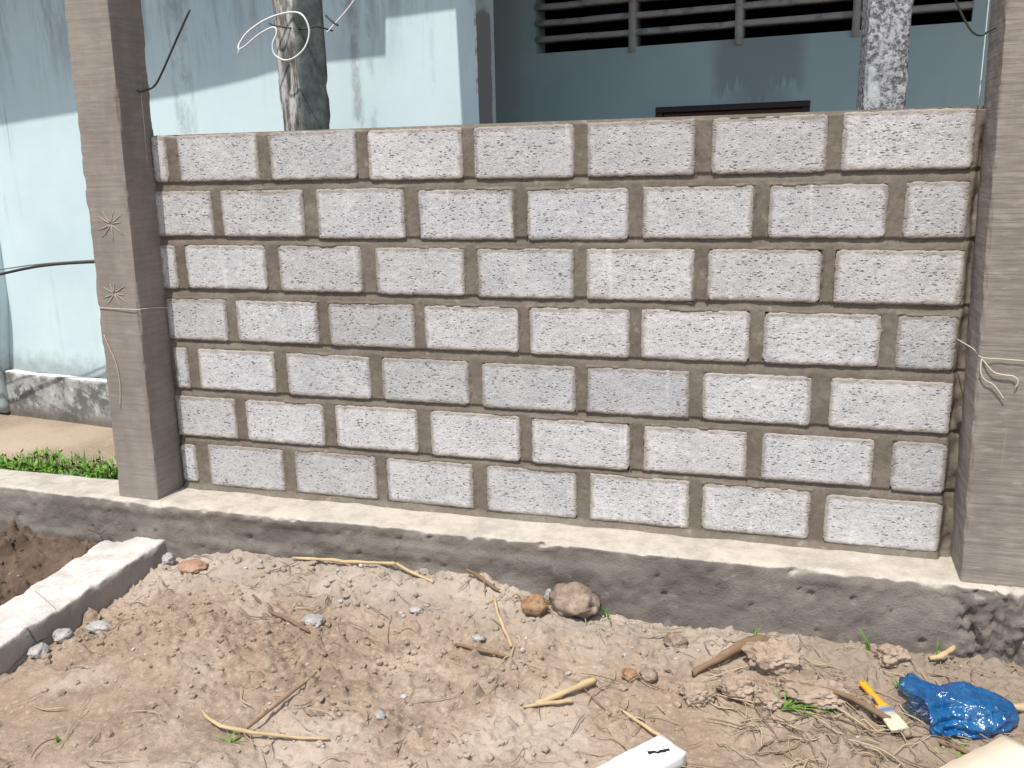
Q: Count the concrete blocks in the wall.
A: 56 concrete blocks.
